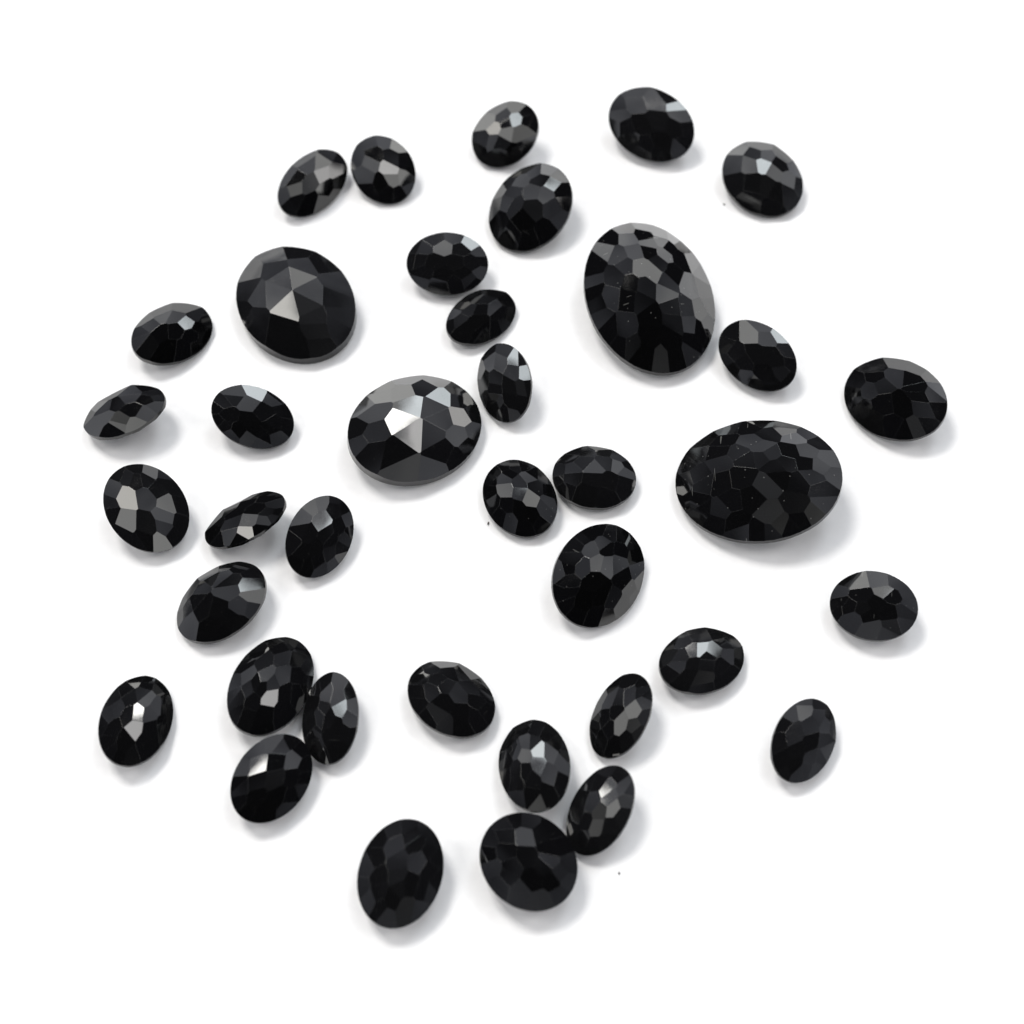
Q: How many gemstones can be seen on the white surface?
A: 38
